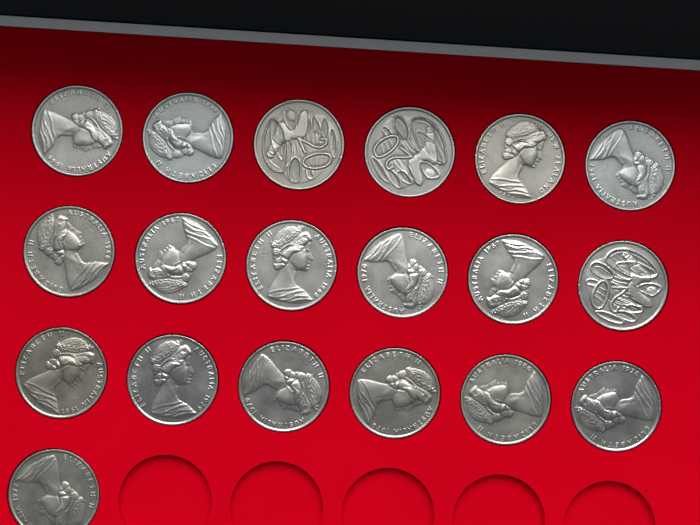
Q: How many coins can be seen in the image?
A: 19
